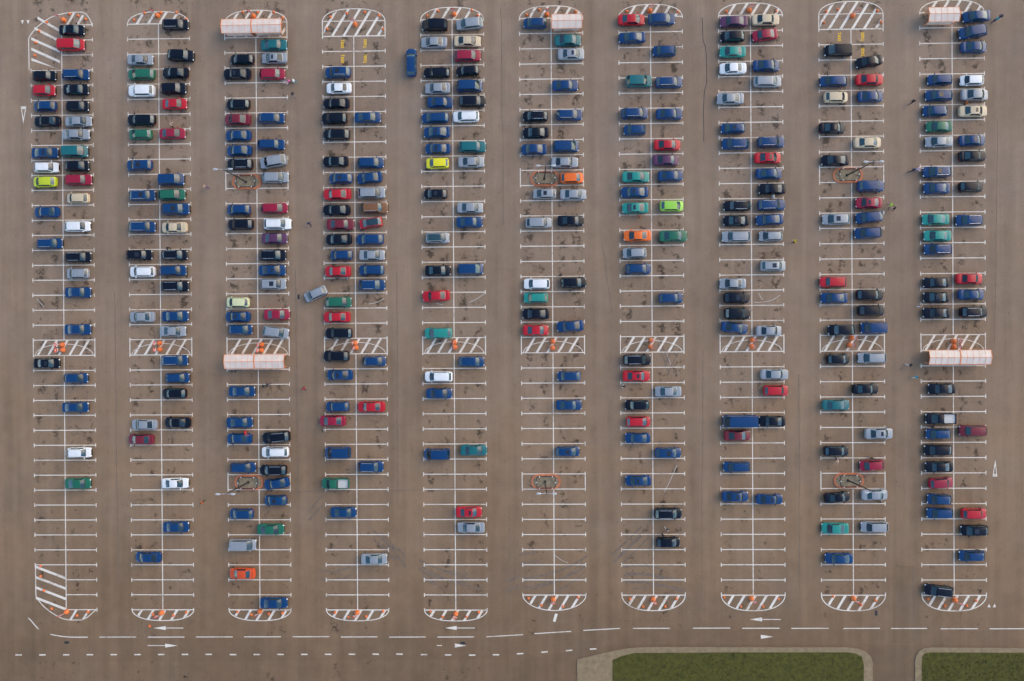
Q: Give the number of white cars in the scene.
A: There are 14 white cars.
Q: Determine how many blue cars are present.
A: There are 121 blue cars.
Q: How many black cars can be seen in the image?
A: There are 79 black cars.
